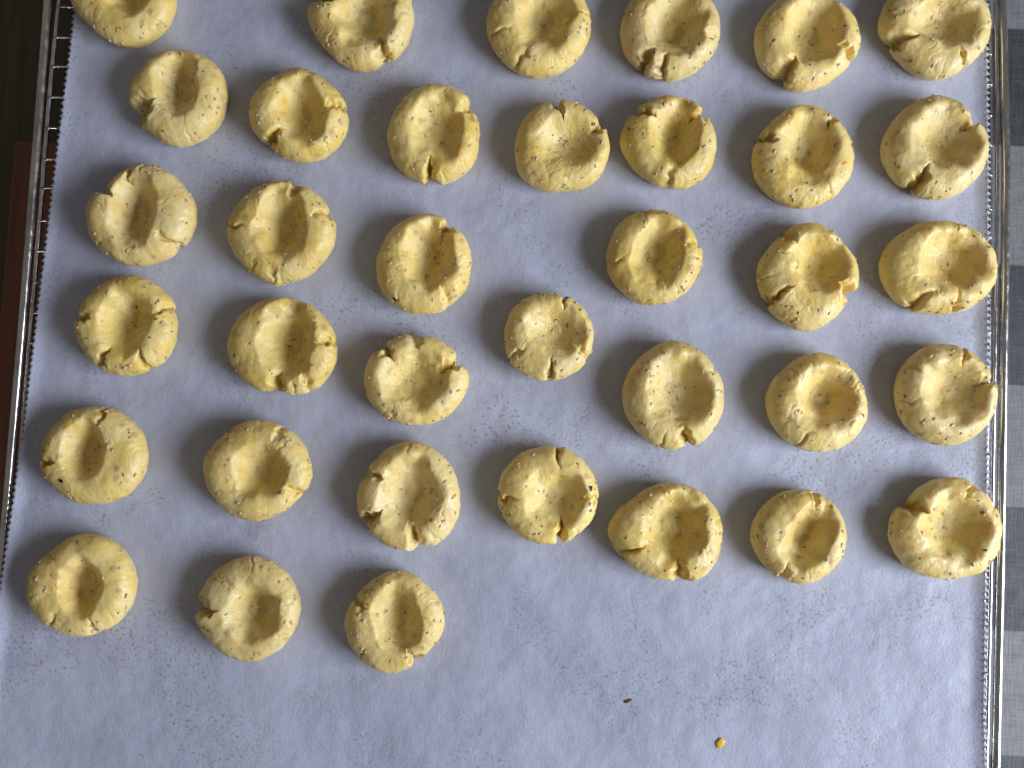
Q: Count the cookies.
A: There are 36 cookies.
